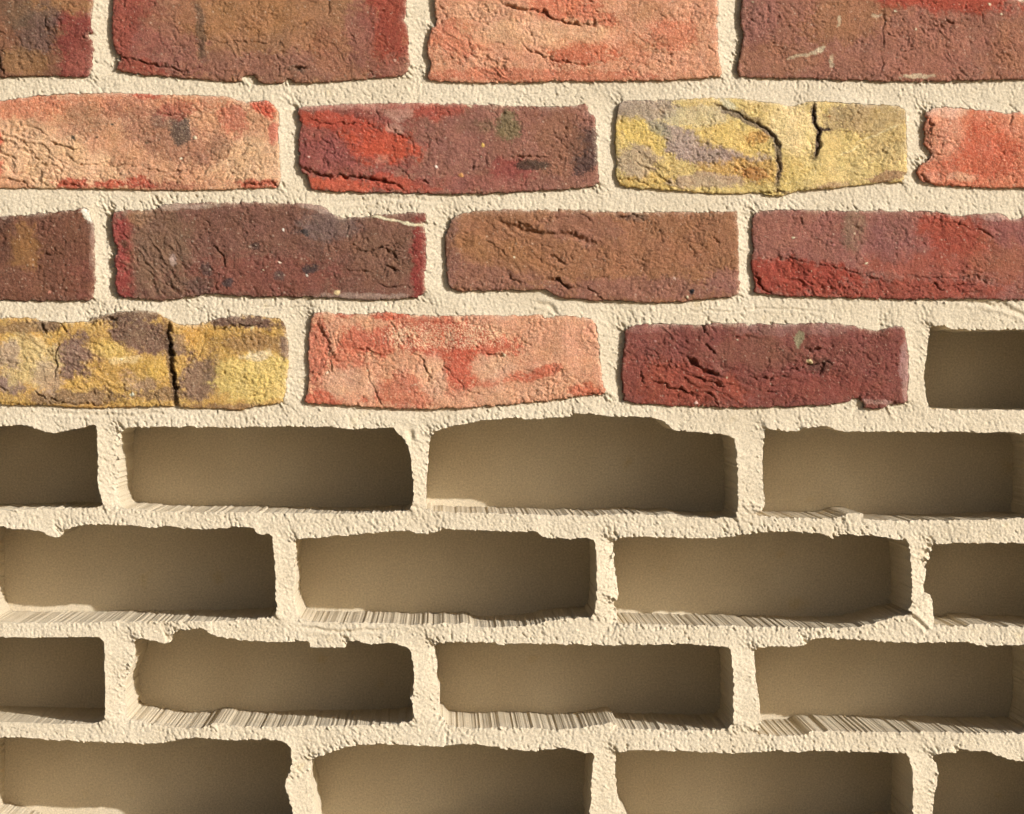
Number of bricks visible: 15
